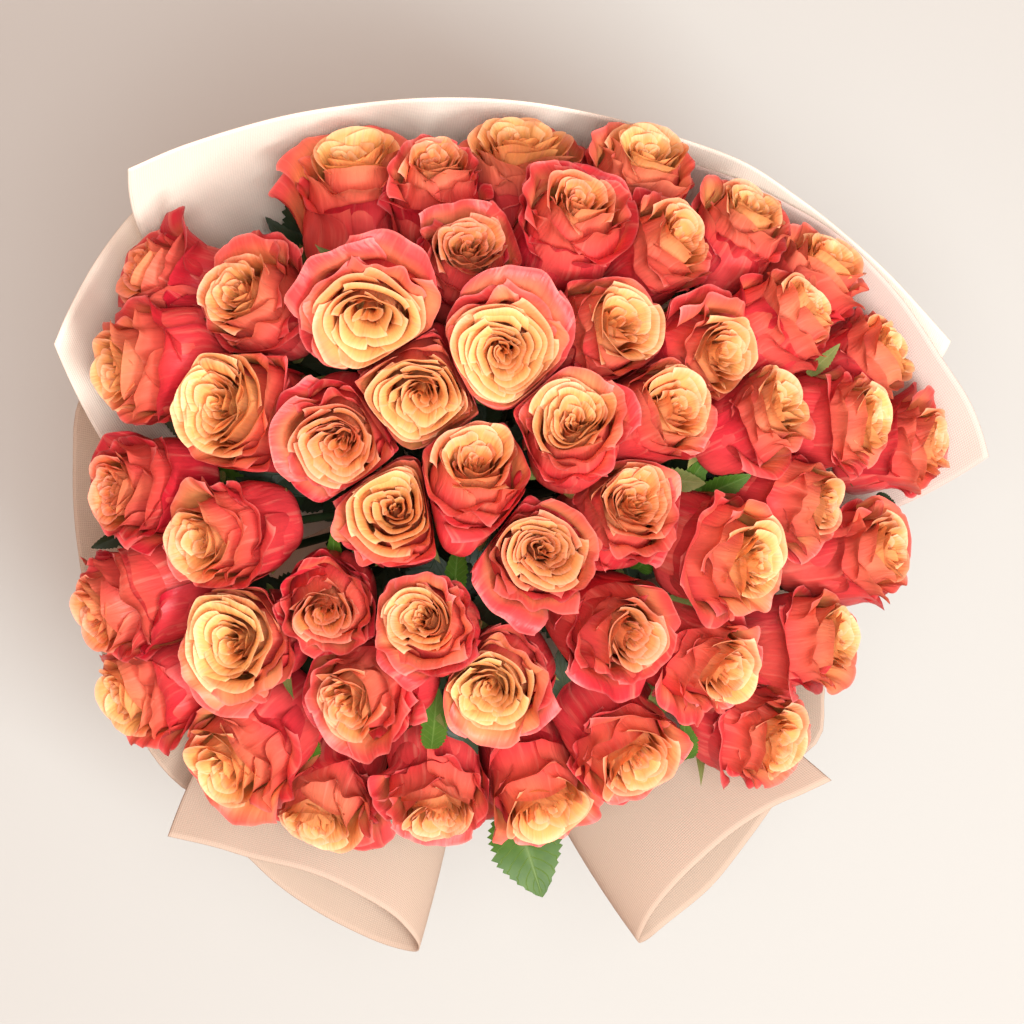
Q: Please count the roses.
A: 51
